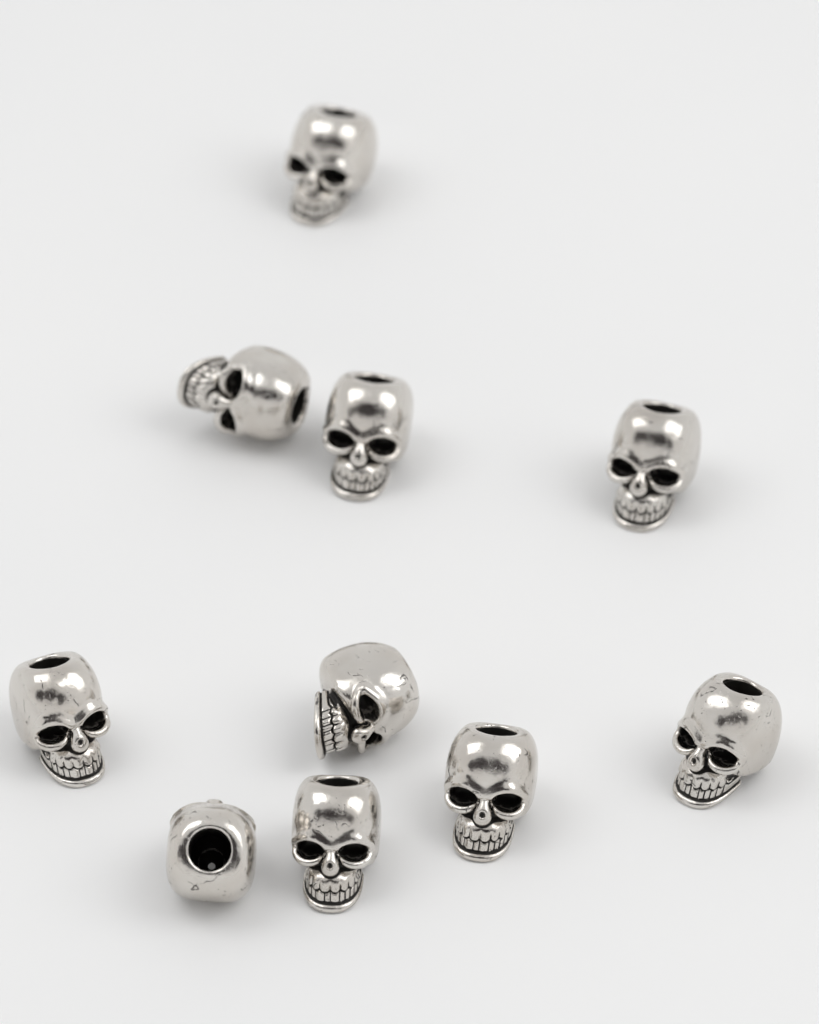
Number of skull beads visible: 10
